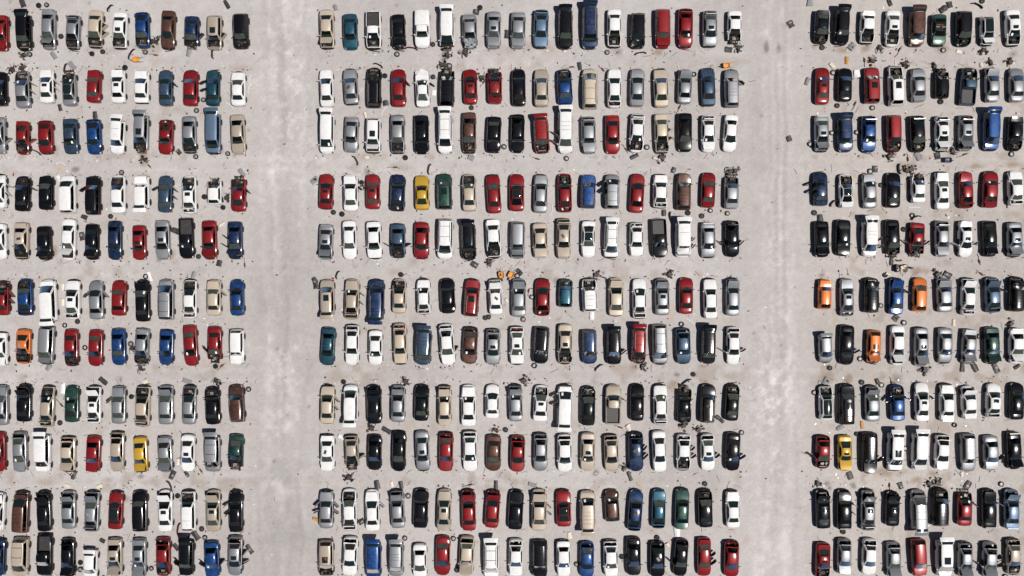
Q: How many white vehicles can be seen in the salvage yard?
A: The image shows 107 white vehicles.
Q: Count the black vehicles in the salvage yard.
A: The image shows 76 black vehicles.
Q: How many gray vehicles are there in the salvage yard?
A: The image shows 75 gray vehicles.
